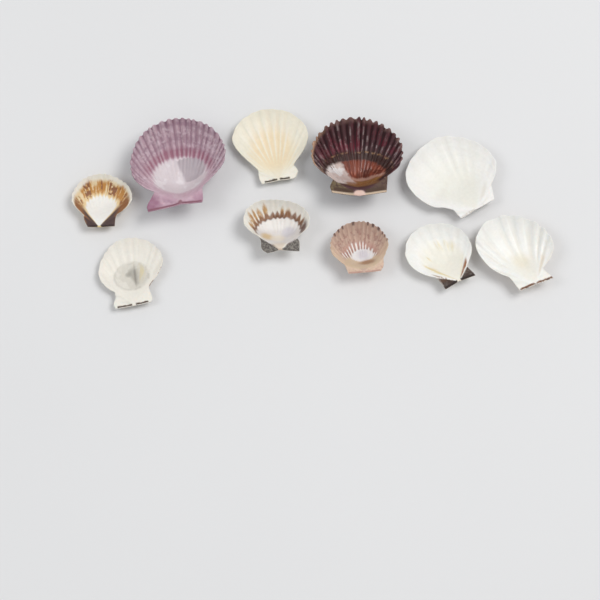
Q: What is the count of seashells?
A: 10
